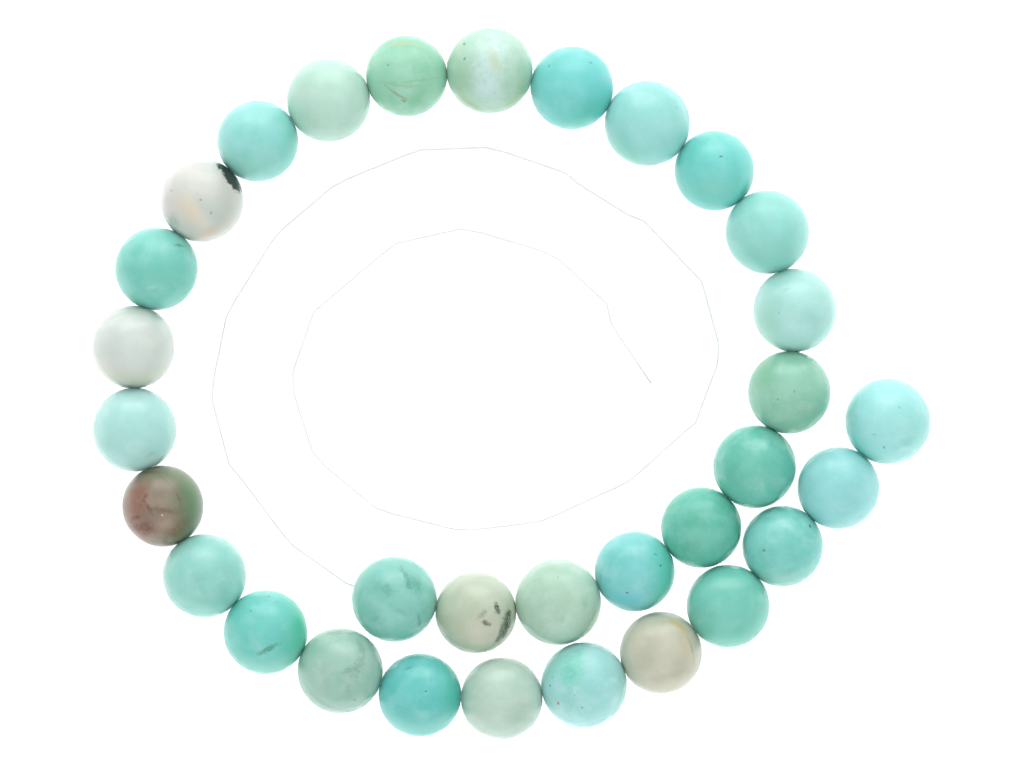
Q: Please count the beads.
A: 32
